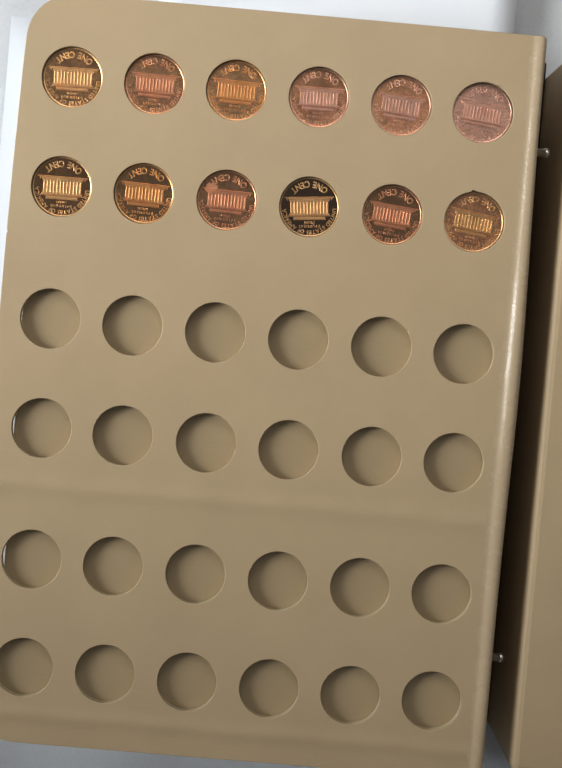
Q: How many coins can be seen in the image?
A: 12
